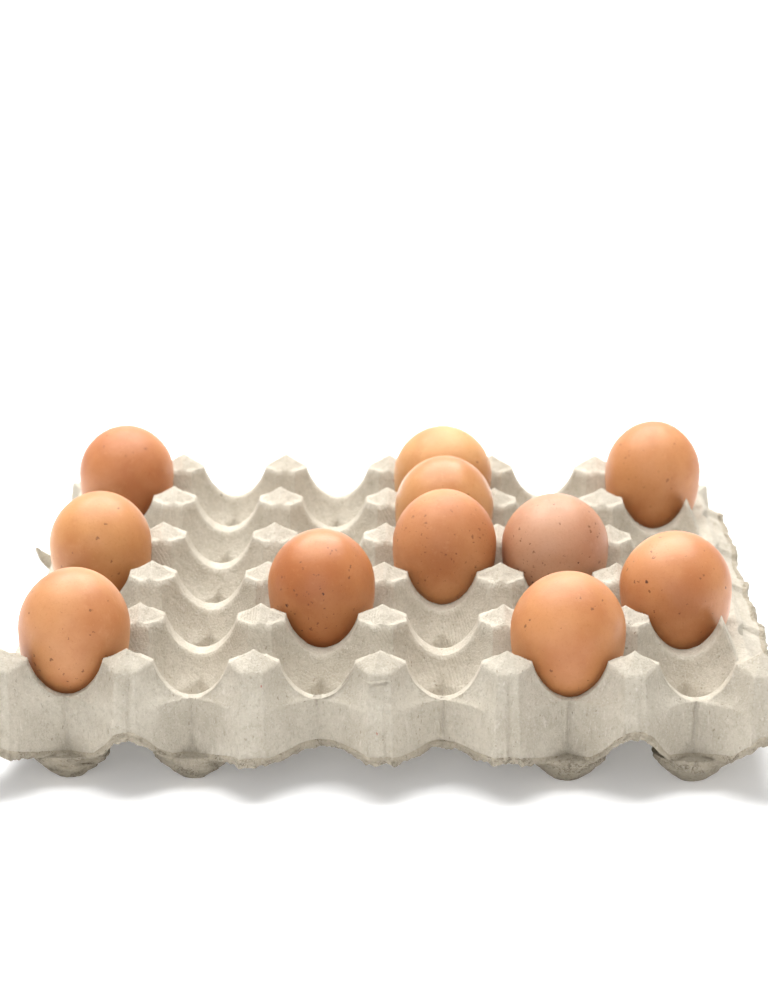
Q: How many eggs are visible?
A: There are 11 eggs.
